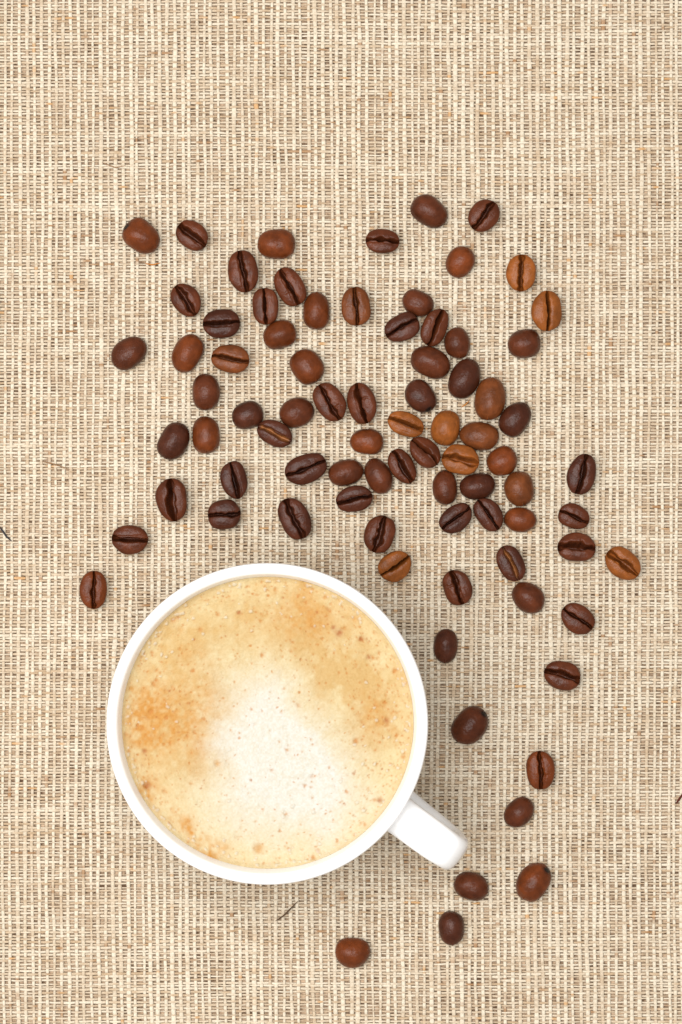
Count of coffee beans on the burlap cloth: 82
